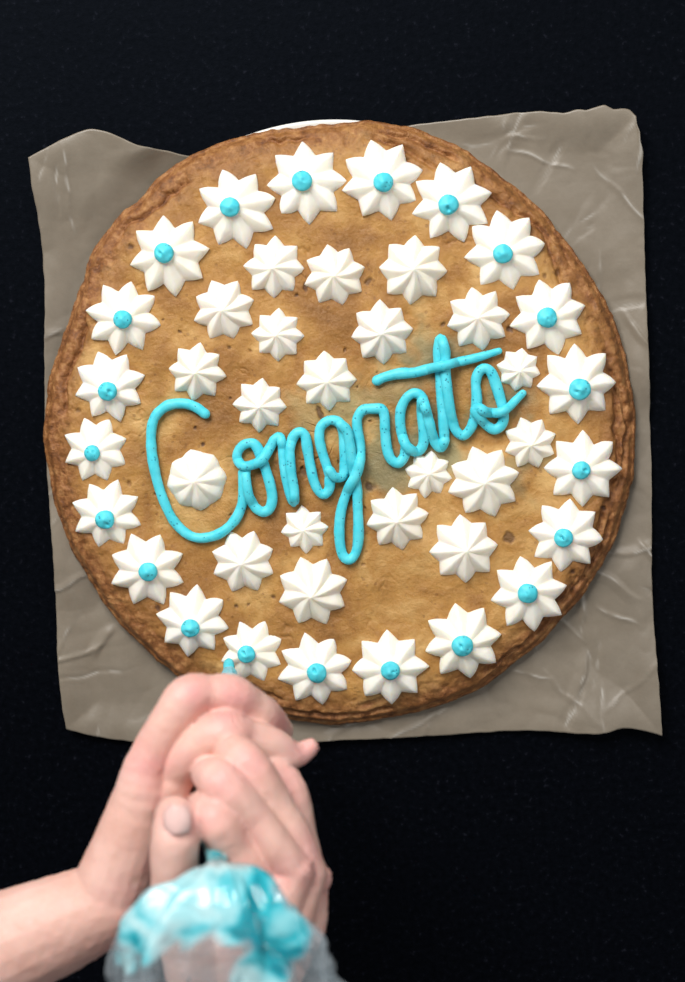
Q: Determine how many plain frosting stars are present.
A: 20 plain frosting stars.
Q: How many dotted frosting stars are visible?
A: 21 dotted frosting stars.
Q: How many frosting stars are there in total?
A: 41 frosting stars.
